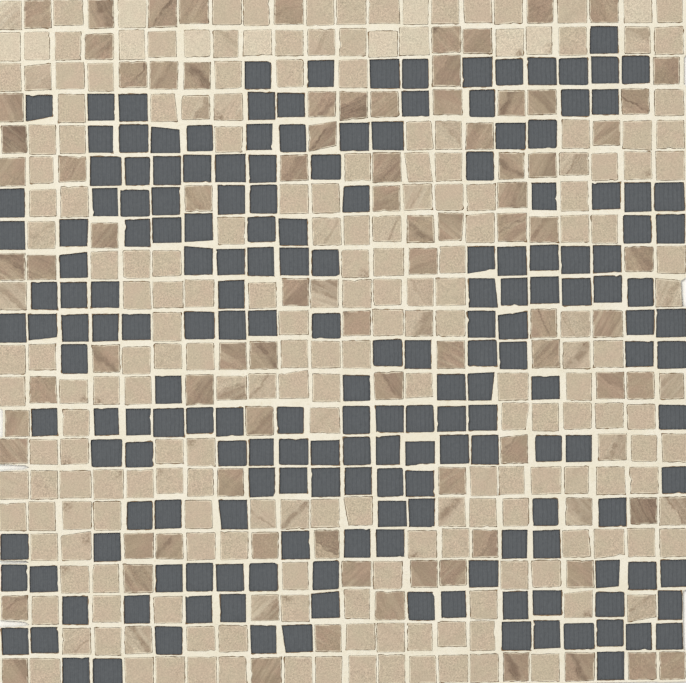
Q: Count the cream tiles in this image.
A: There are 13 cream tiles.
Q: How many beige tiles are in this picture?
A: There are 199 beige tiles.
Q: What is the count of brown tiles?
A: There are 85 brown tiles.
